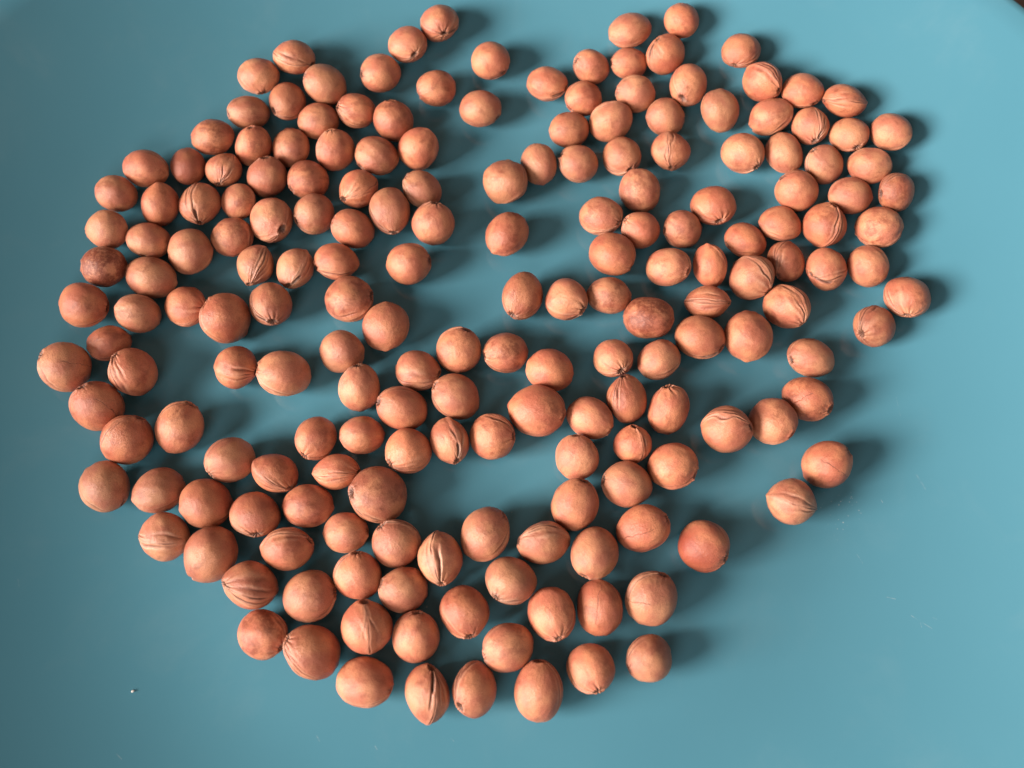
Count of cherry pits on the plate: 191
